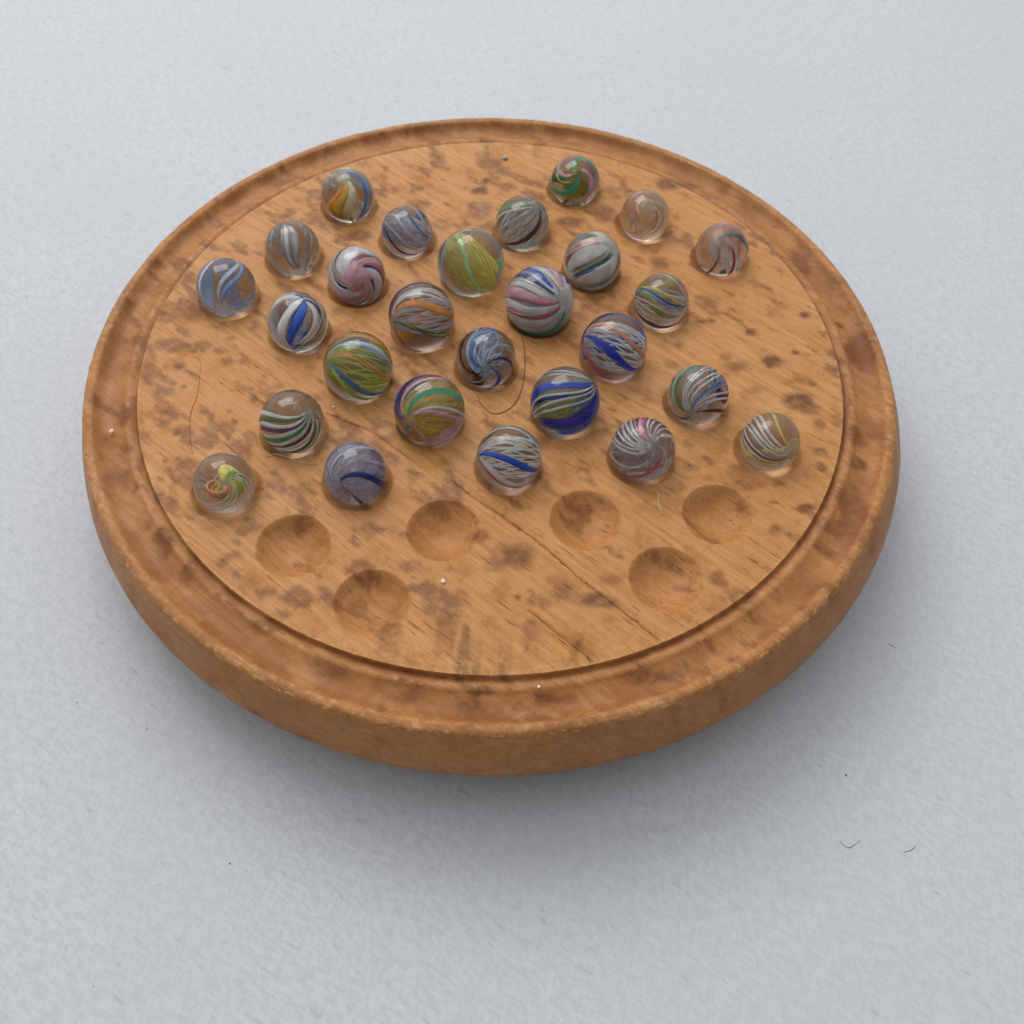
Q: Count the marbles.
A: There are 27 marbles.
